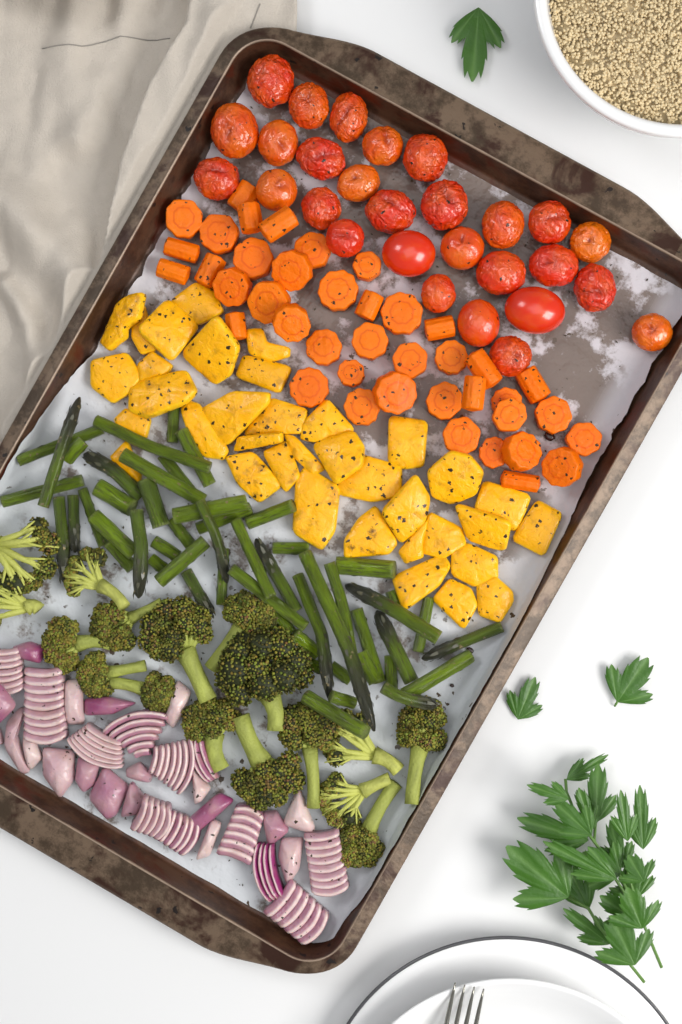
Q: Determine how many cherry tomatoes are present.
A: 28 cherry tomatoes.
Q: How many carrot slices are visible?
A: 41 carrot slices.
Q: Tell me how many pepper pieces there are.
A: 36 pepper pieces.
